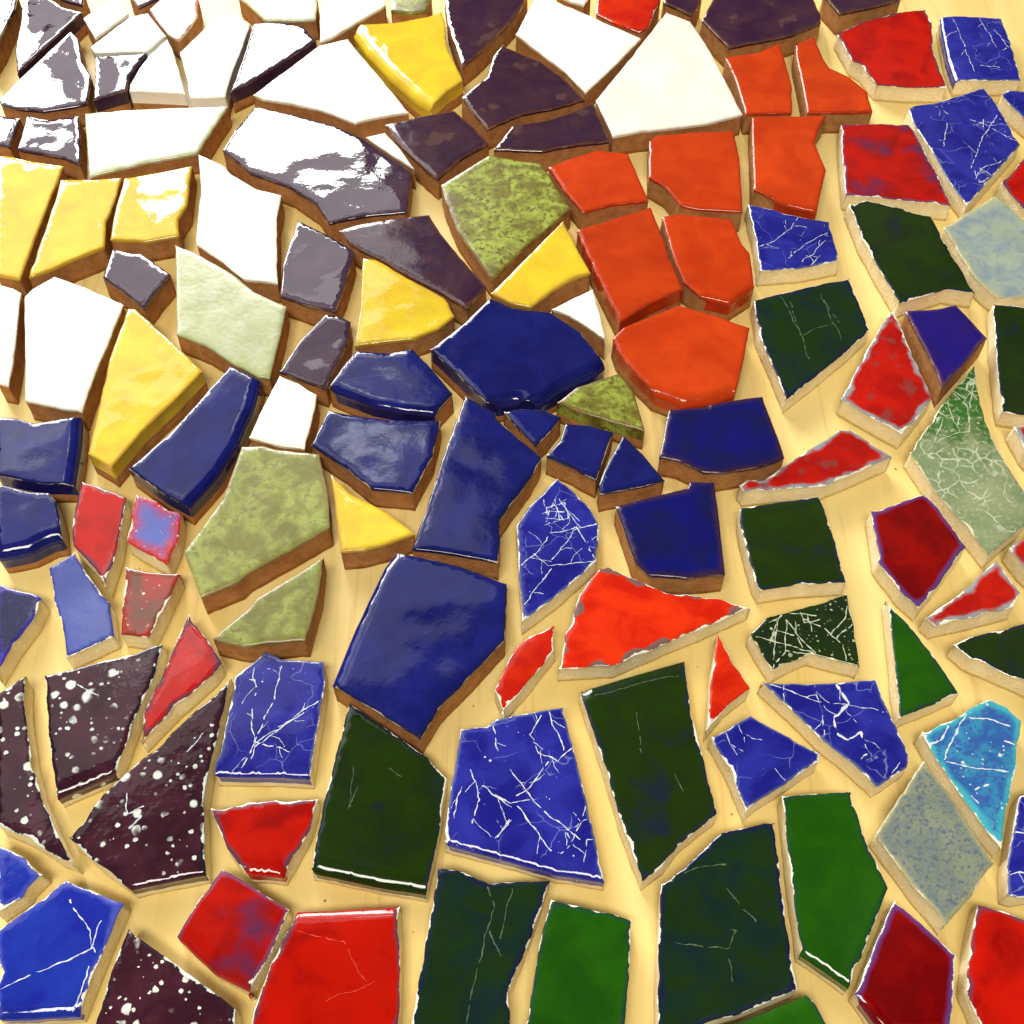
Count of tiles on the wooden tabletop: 133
